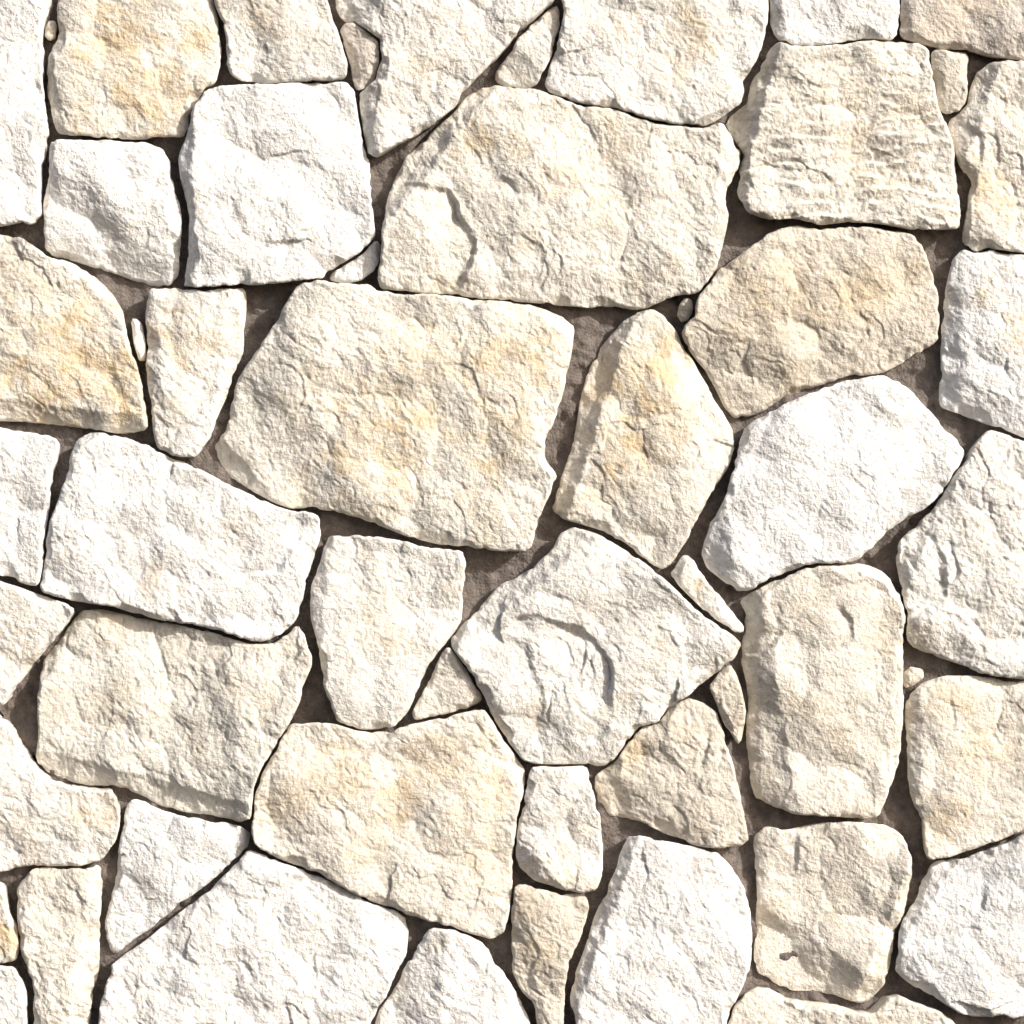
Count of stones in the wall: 54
